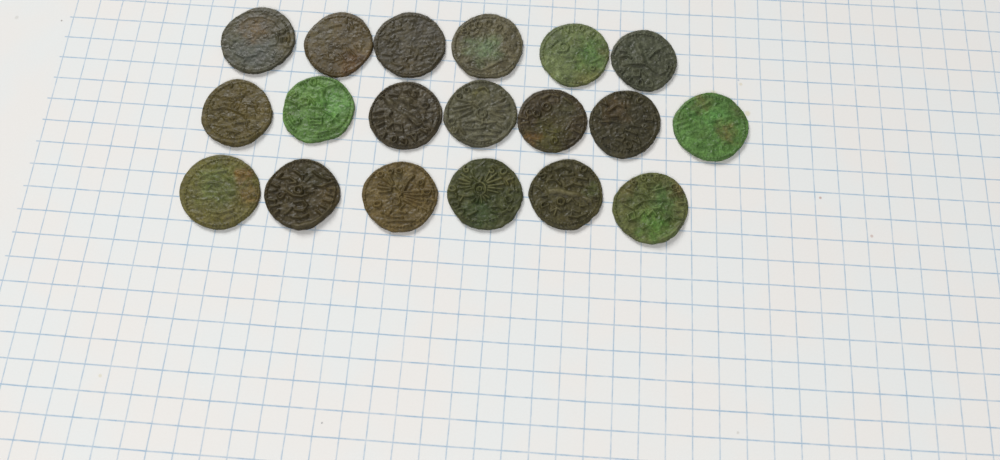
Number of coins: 19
